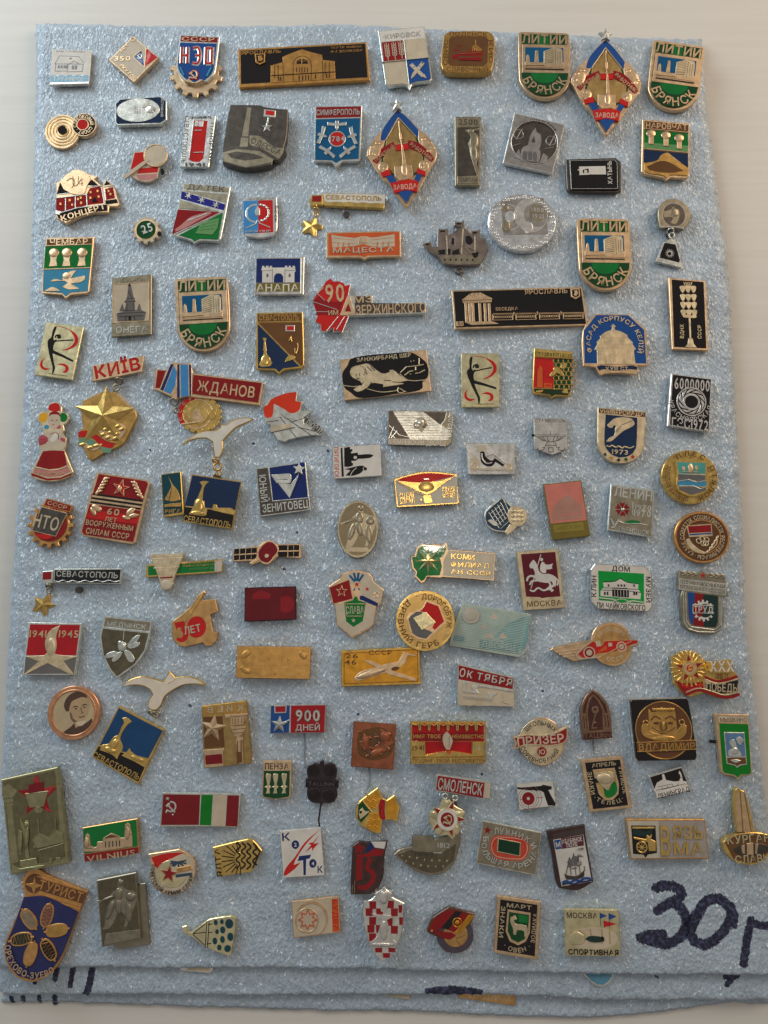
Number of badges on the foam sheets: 125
